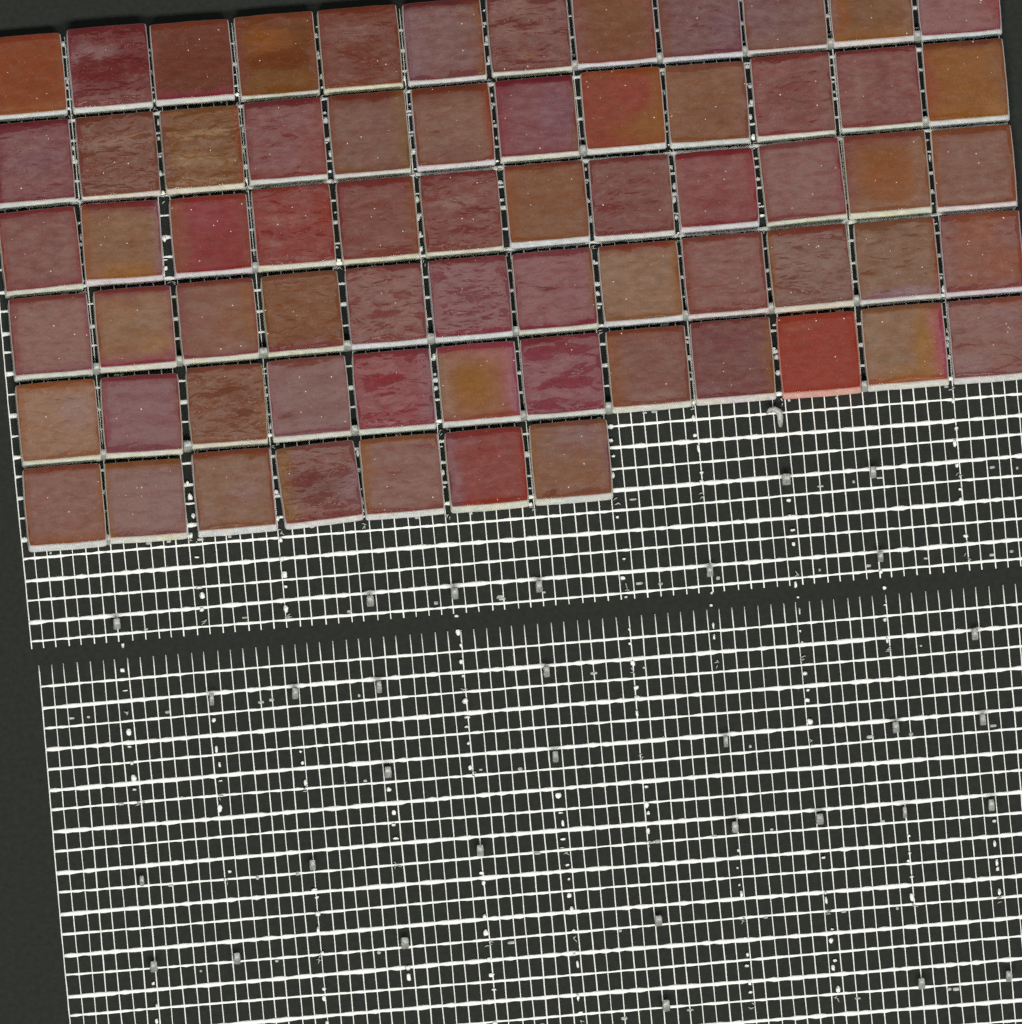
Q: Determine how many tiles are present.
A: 67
